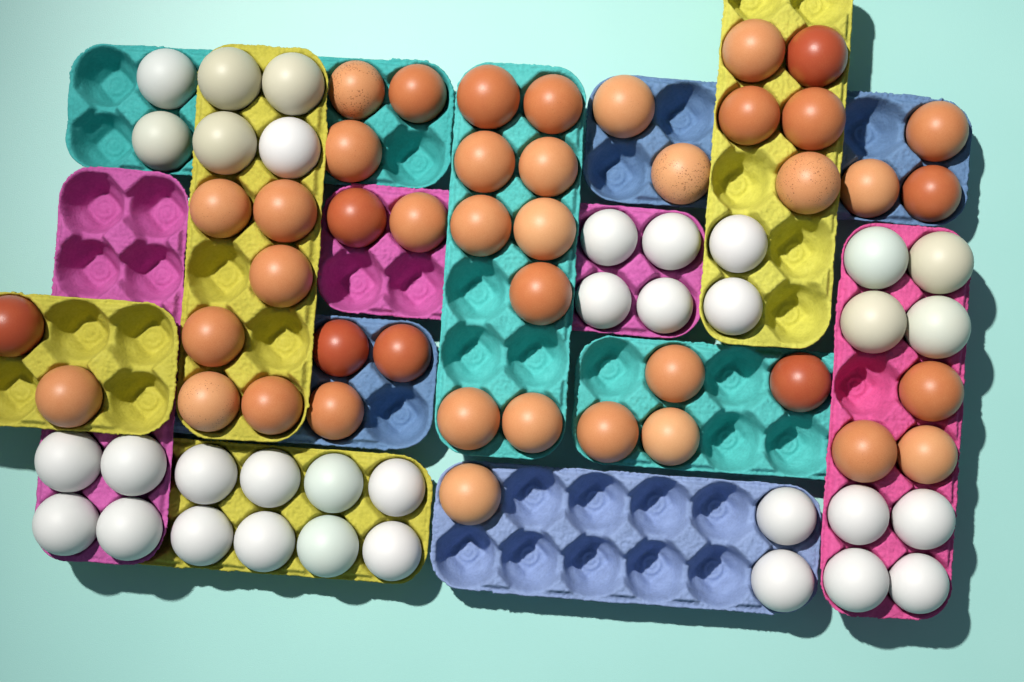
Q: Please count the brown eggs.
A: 43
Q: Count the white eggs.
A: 34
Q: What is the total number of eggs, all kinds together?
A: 77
